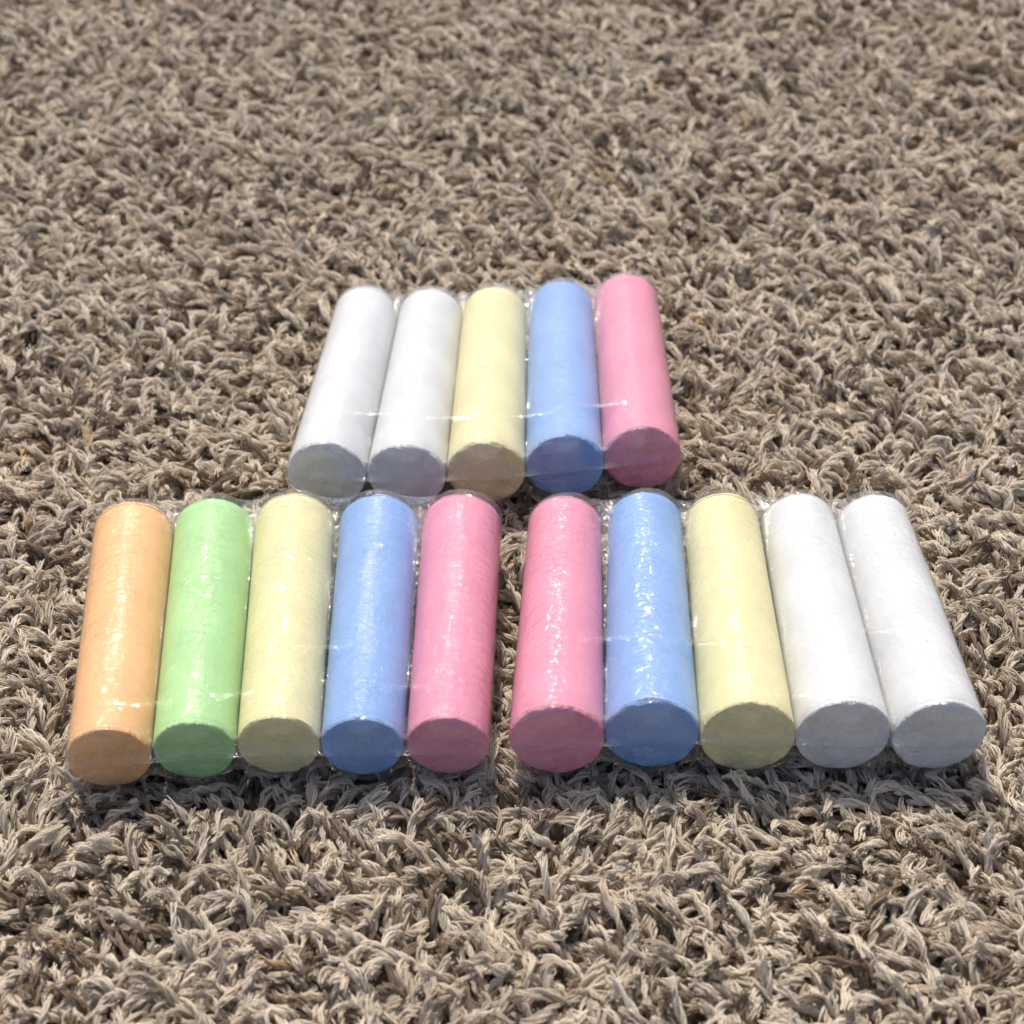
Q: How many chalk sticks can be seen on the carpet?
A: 15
